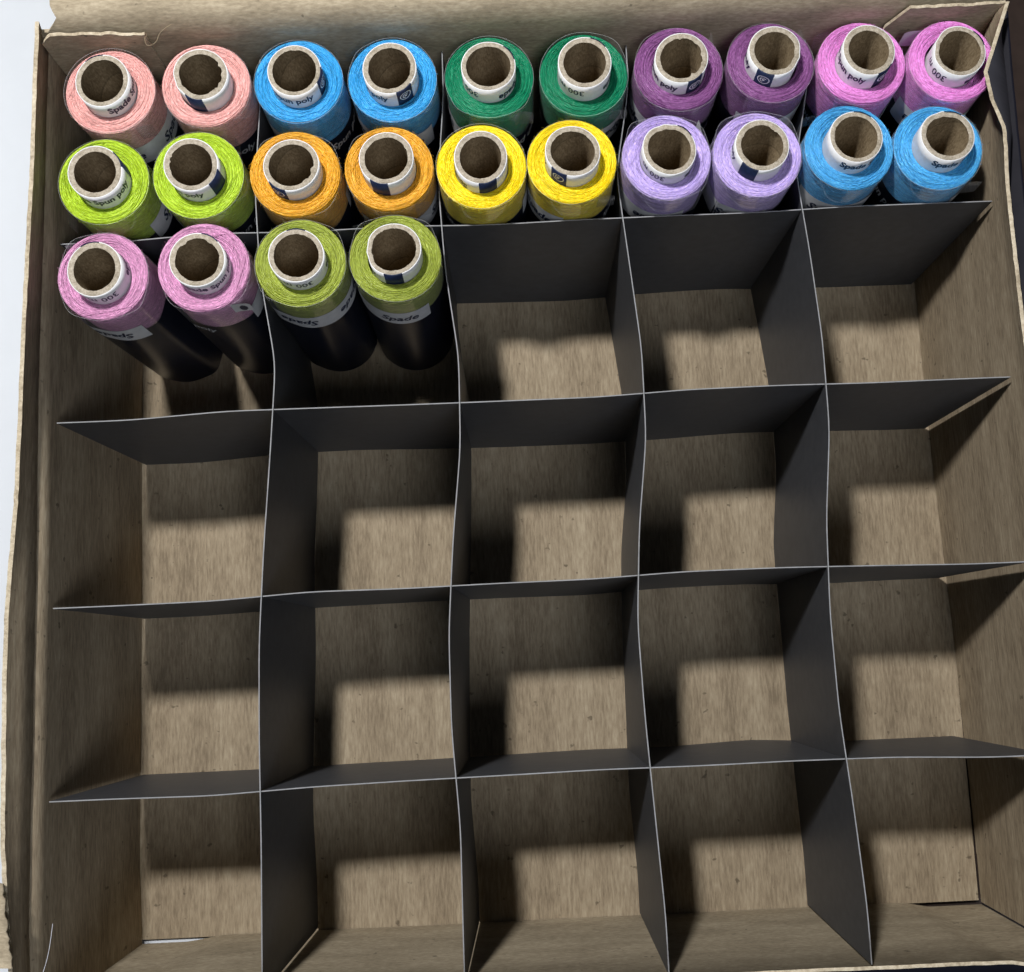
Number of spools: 24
